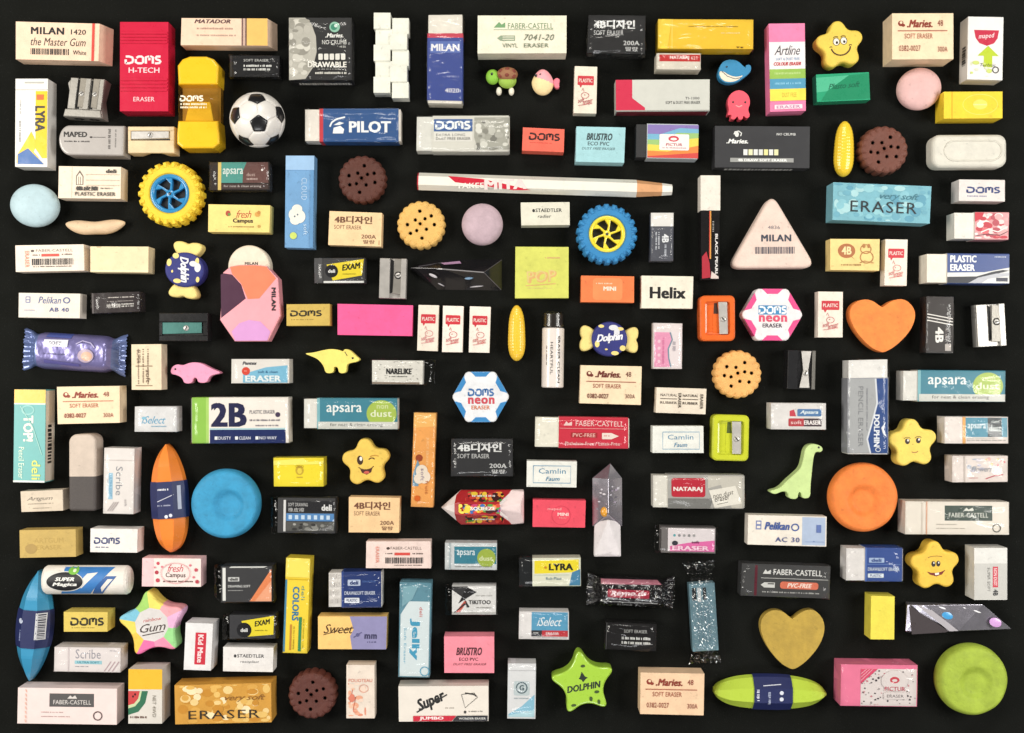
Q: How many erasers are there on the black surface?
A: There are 143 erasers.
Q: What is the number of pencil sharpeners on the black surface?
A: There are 8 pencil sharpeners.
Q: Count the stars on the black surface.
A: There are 6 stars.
